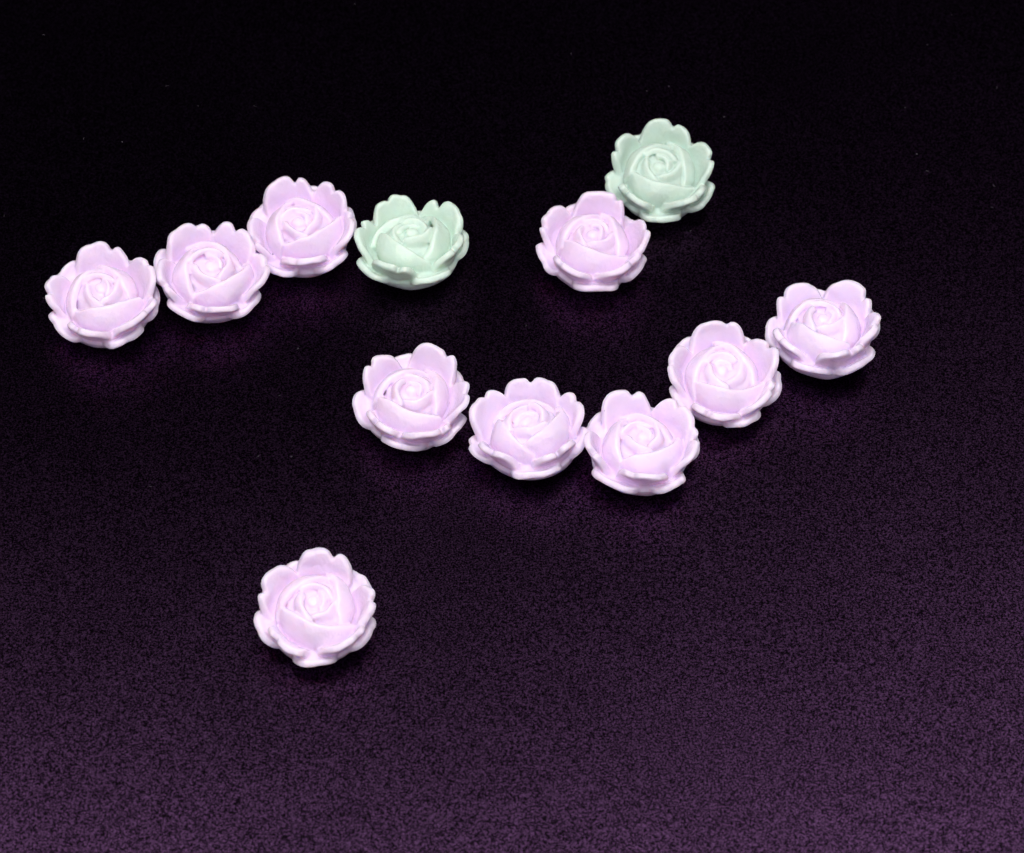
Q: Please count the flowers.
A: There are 12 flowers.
